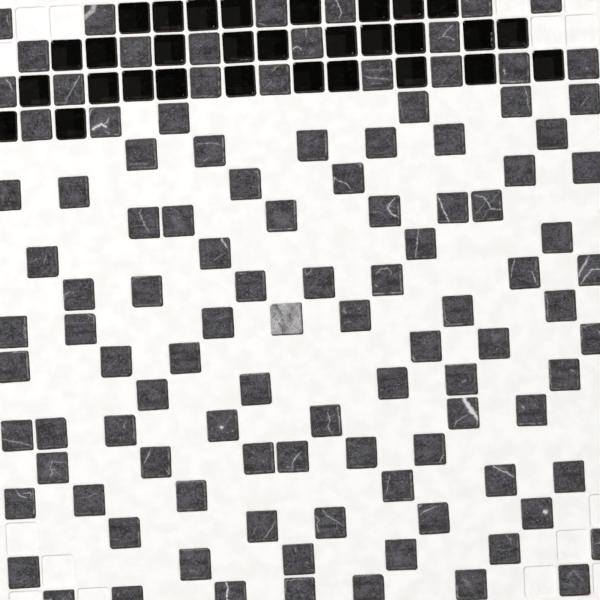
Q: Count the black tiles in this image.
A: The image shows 30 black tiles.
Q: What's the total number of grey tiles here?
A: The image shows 109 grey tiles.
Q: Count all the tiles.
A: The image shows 139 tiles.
